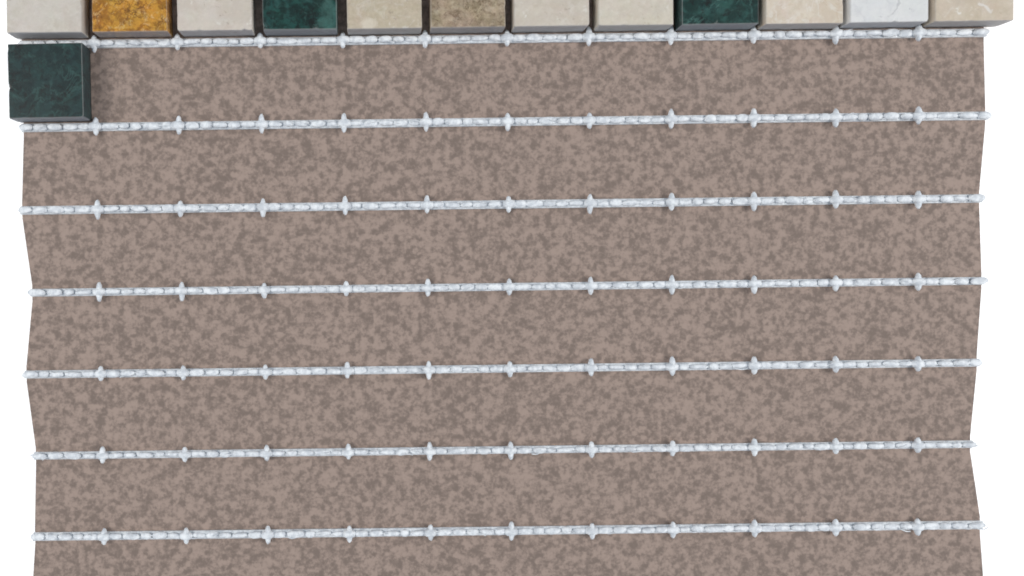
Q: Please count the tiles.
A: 13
